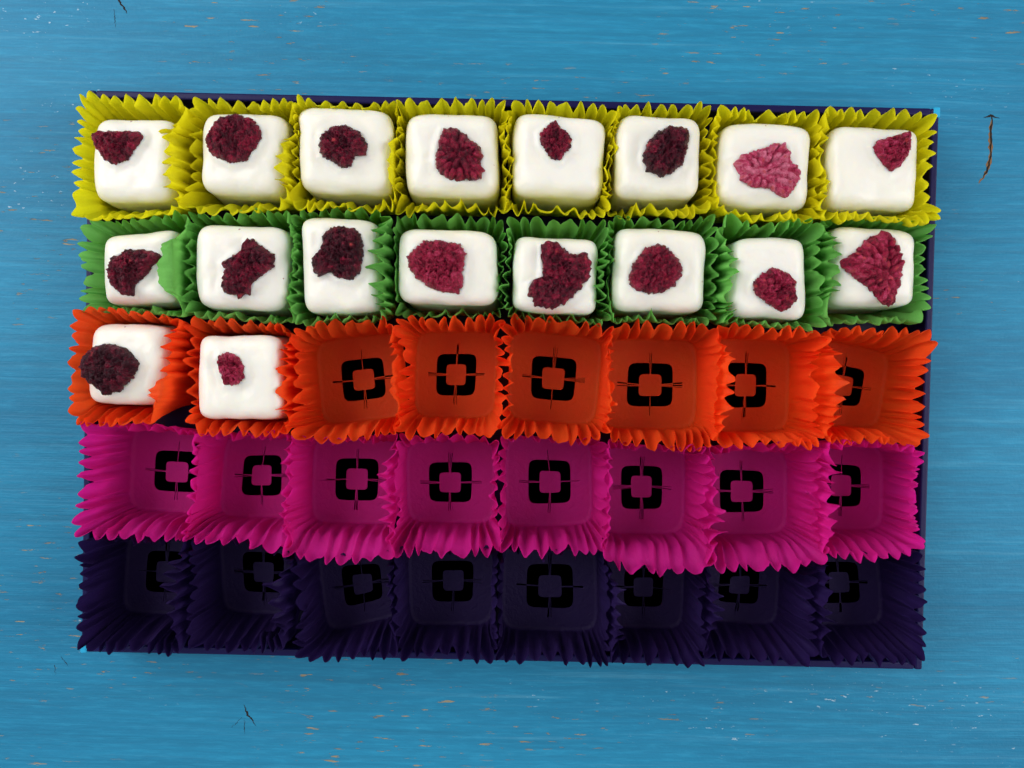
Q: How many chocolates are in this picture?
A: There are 18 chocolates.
